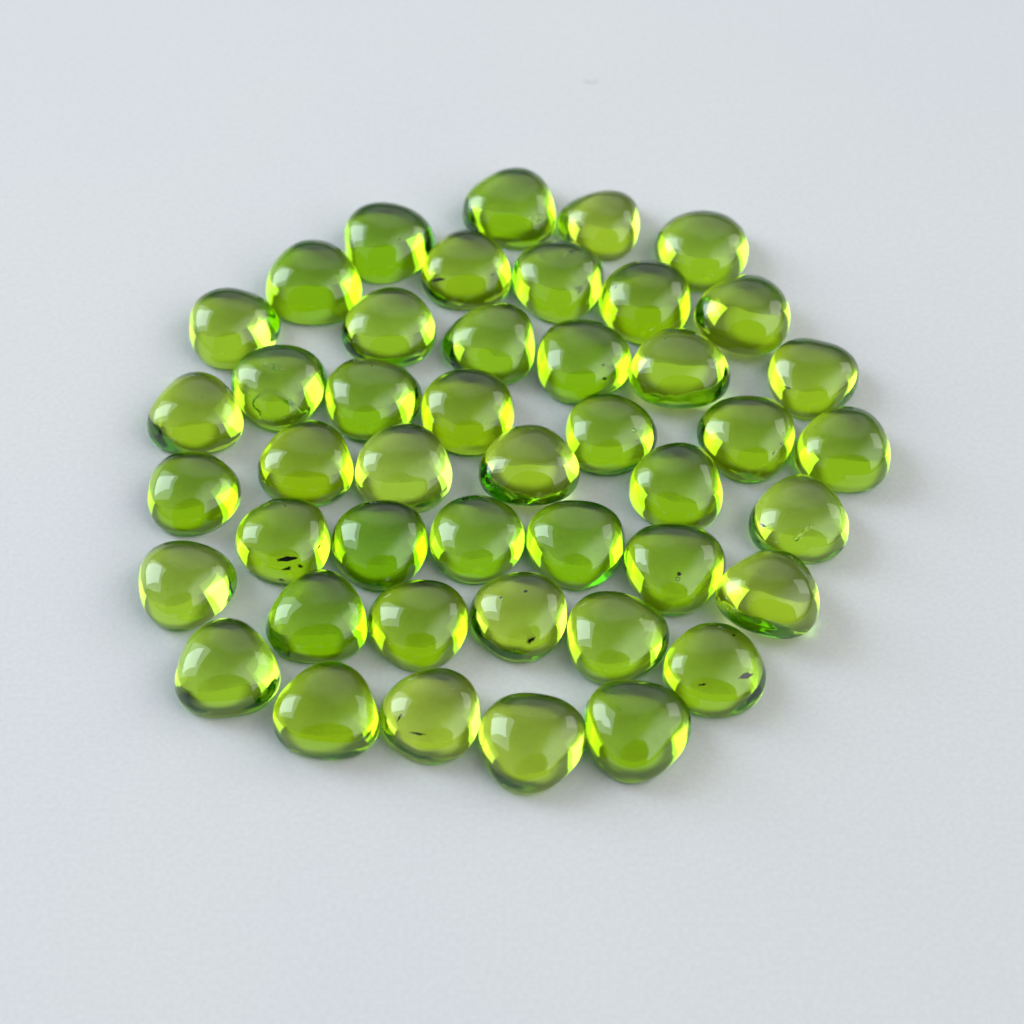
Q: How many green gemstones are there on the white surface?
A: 45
